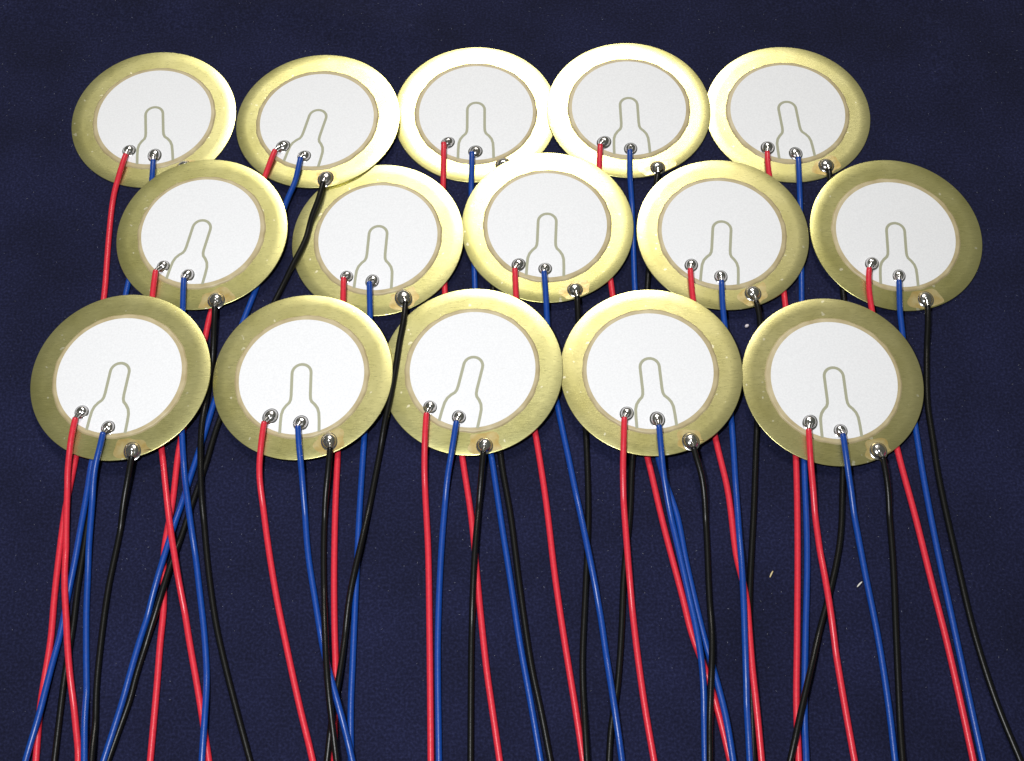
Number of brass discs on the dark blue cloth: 15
